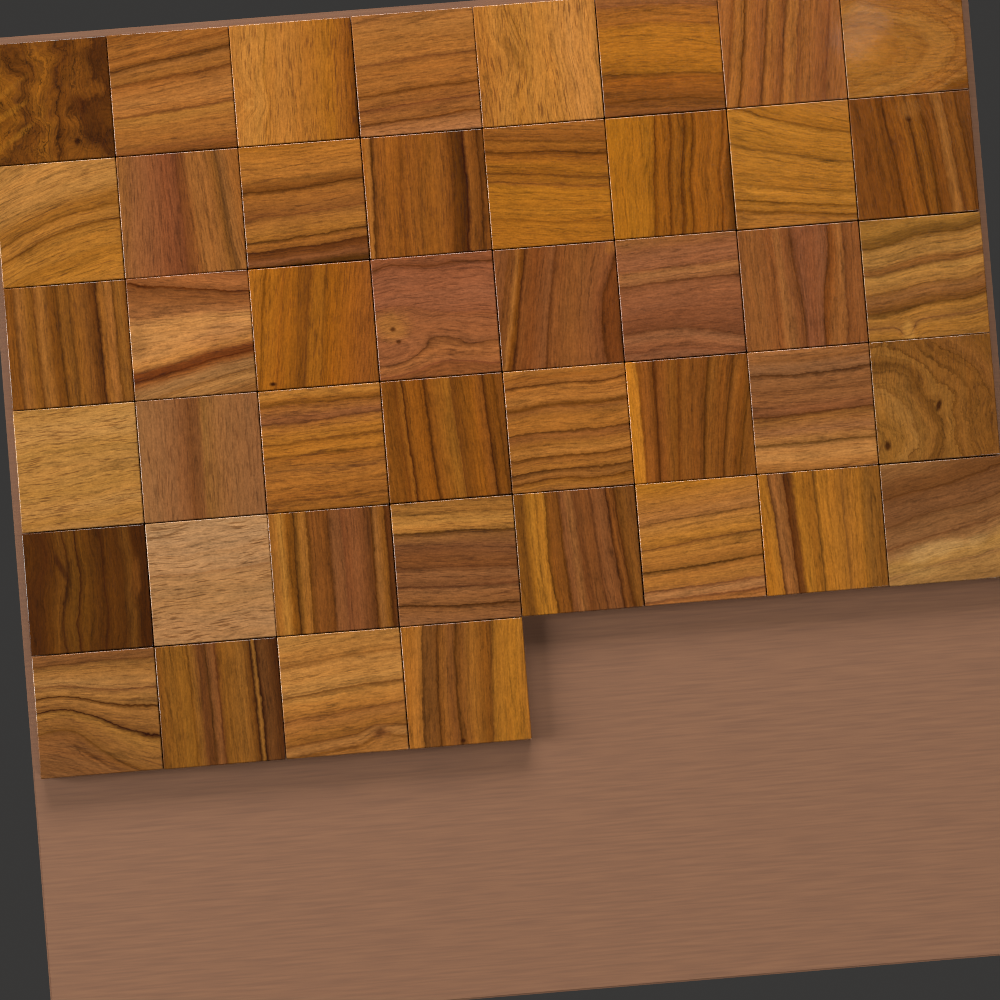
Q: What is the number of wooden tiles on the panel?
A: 44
